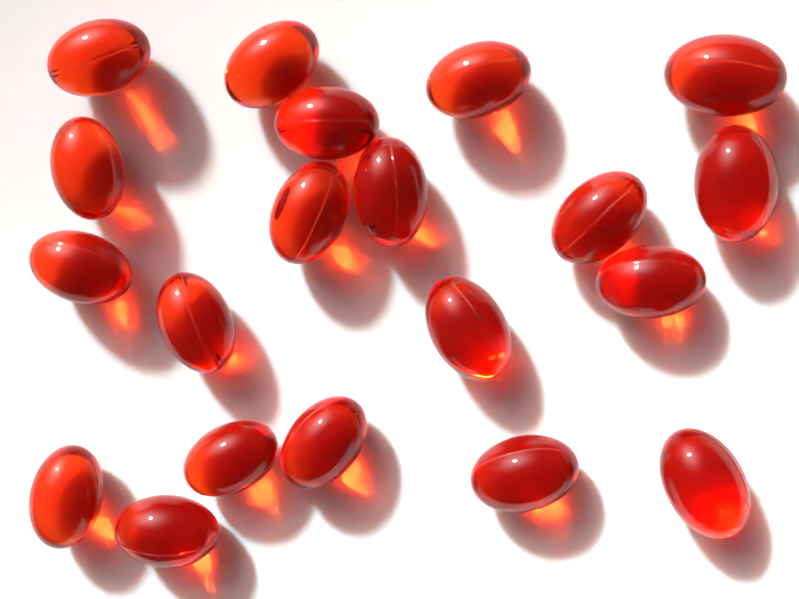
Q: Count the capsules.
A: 20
